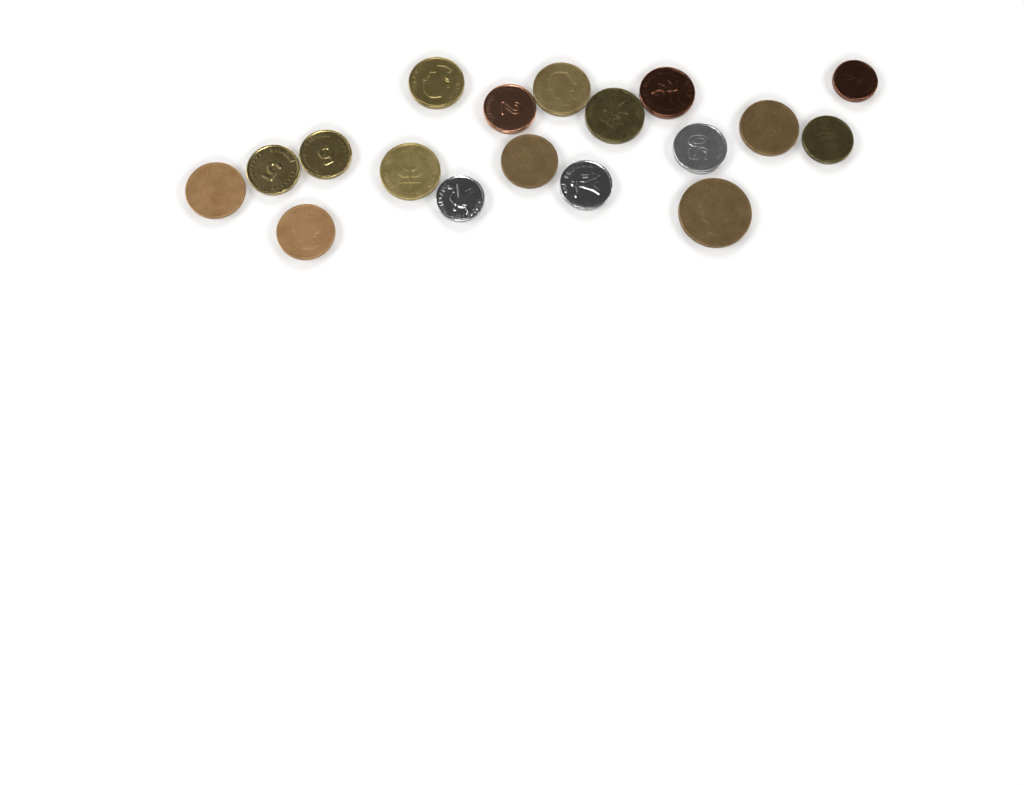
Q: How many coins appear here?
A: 18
